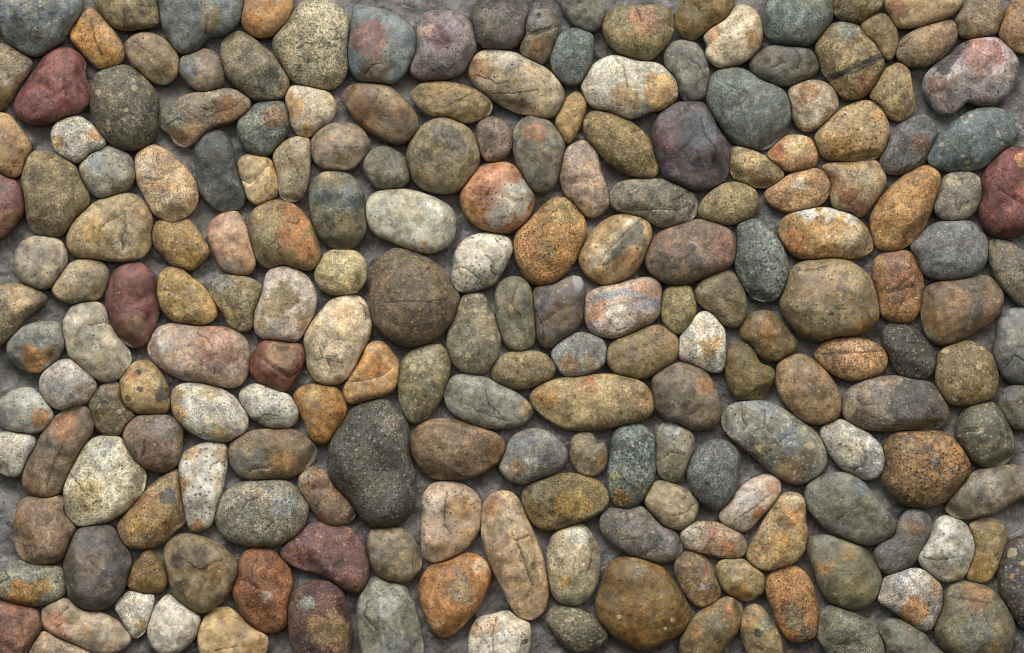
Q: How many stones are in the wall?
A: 200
